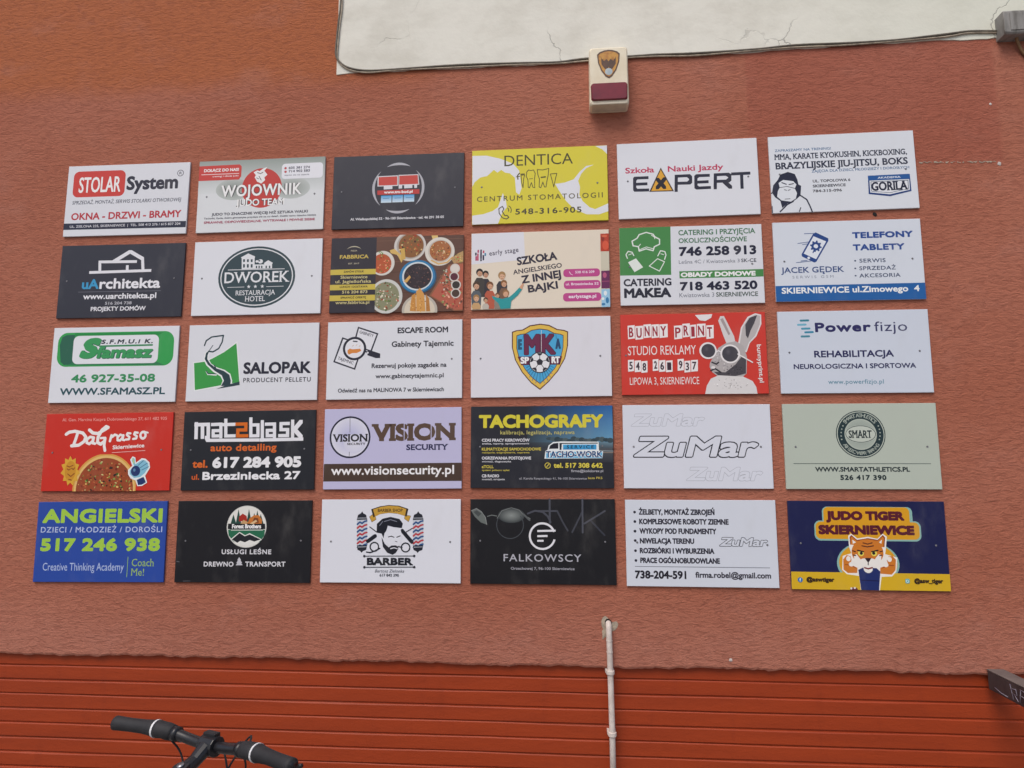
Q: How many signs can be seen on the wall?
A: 30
